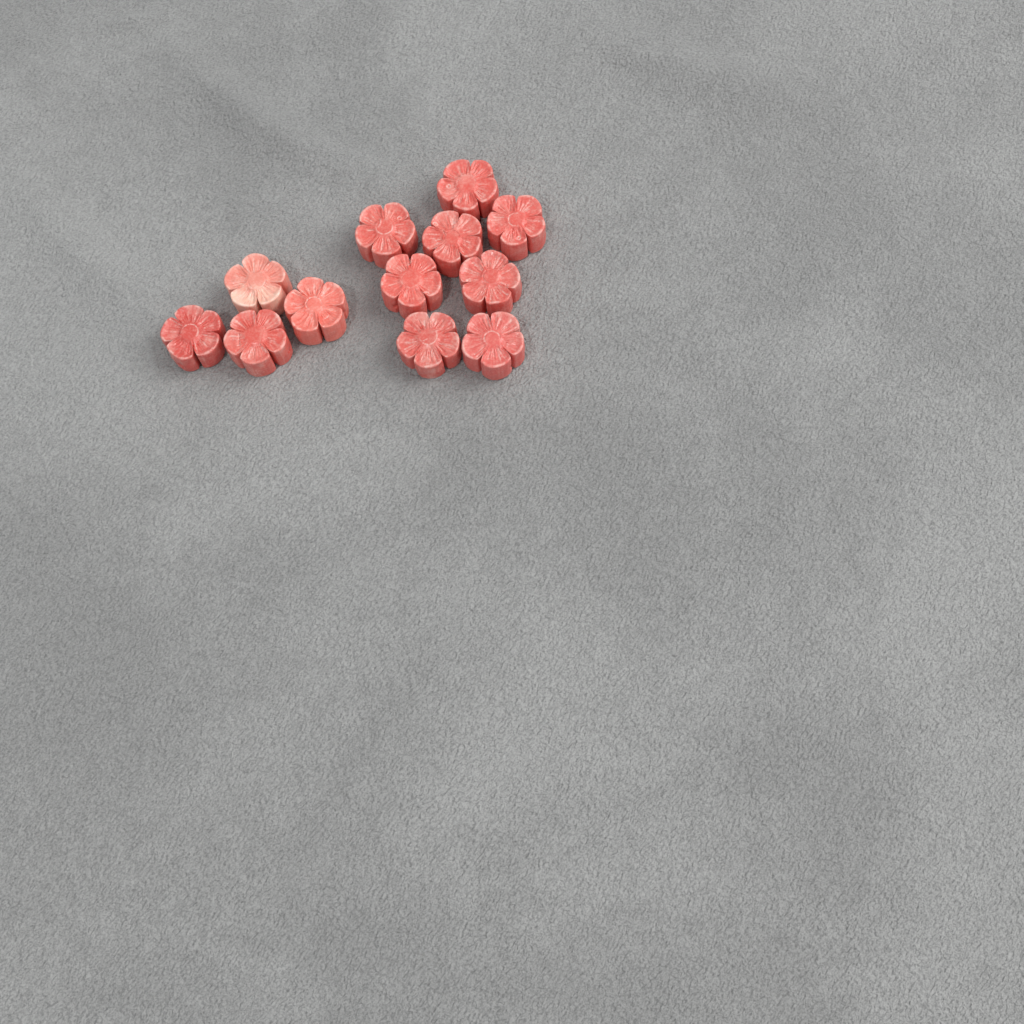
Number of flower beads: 12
